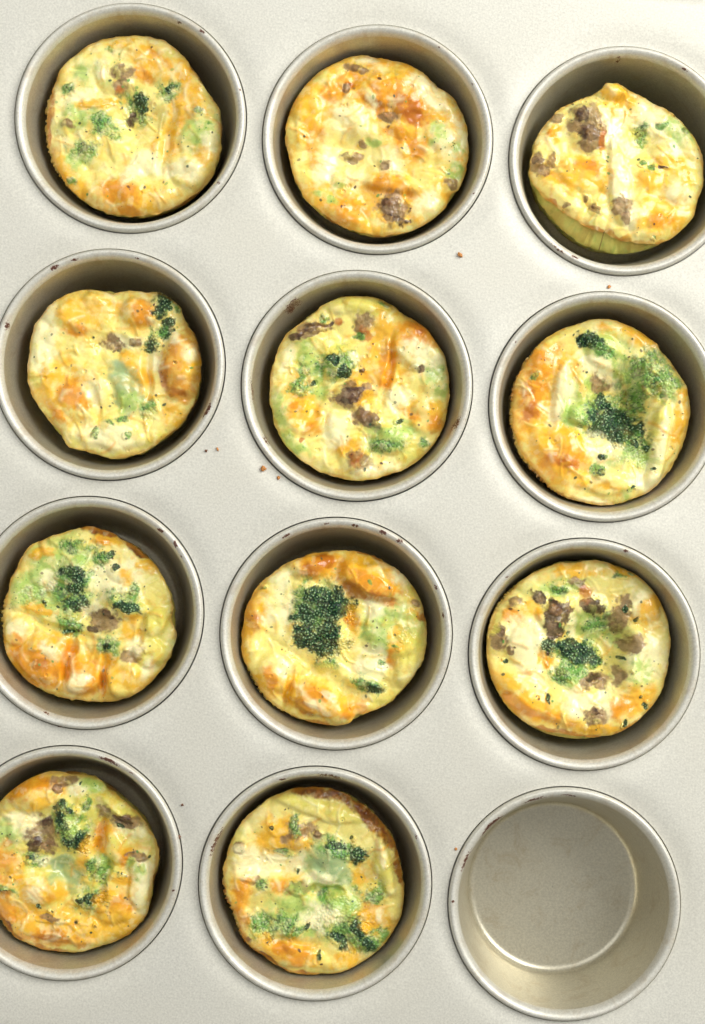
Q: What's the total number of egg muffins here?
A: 11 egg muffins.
